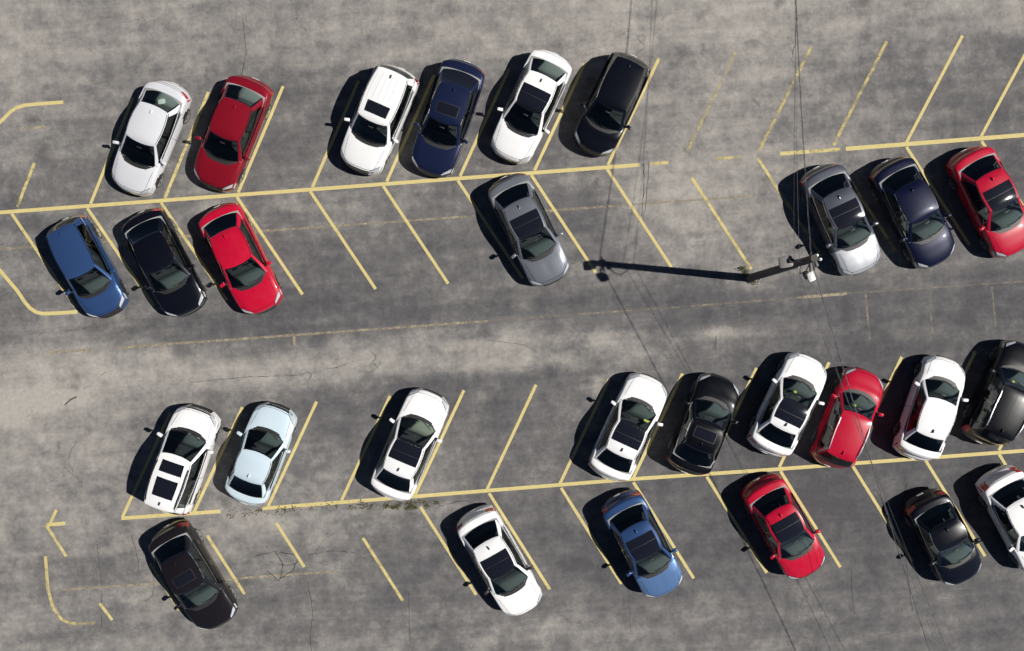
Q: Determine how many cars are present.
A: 28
